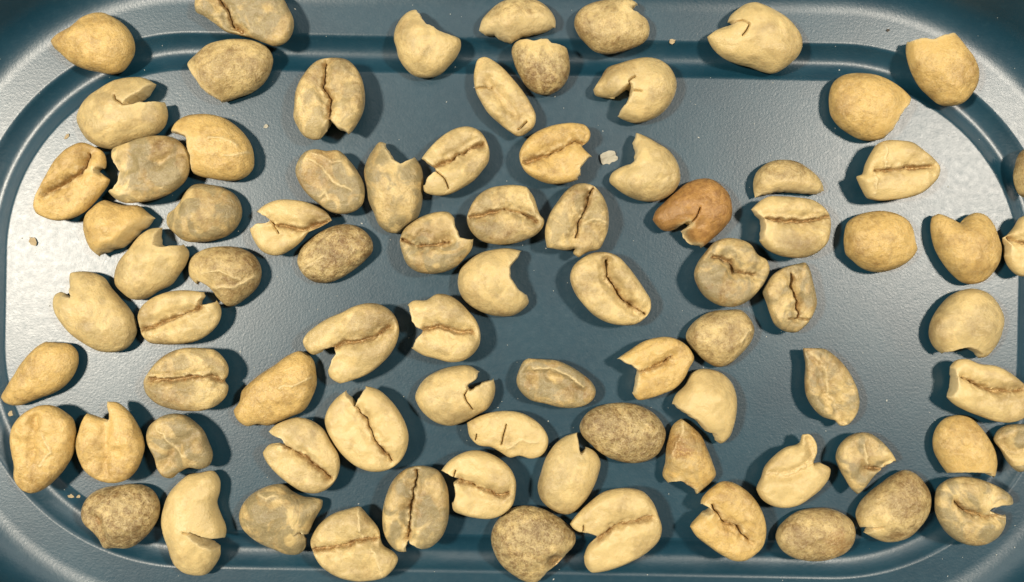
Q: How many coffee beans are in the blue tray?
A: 83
